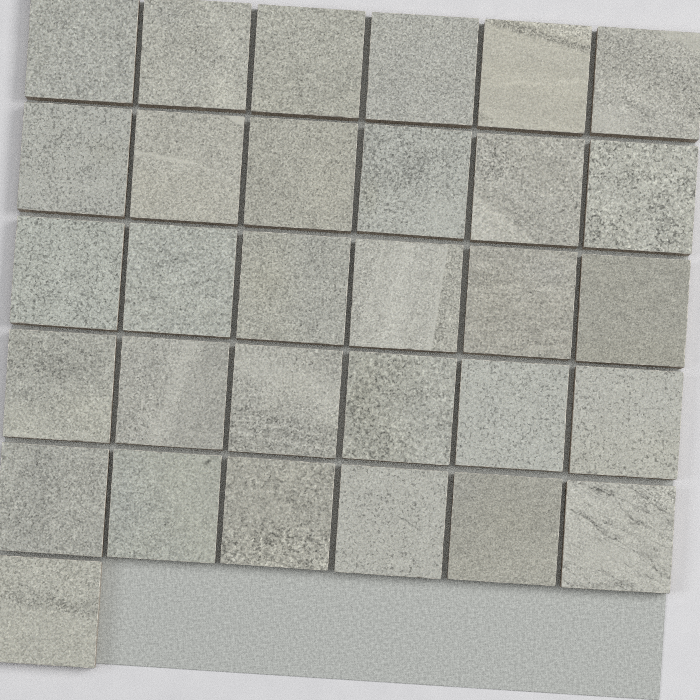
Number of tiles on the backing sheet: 31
